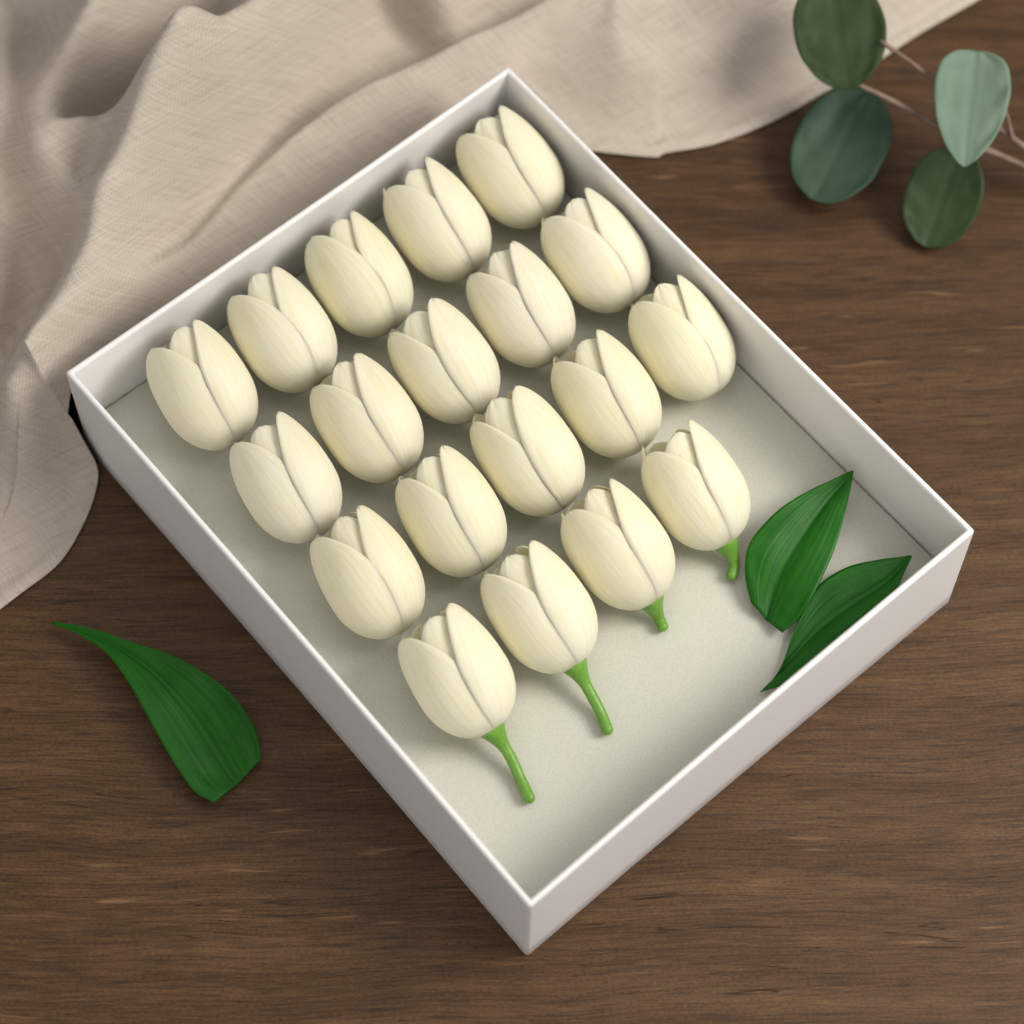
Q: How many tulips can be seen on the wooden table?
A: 19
